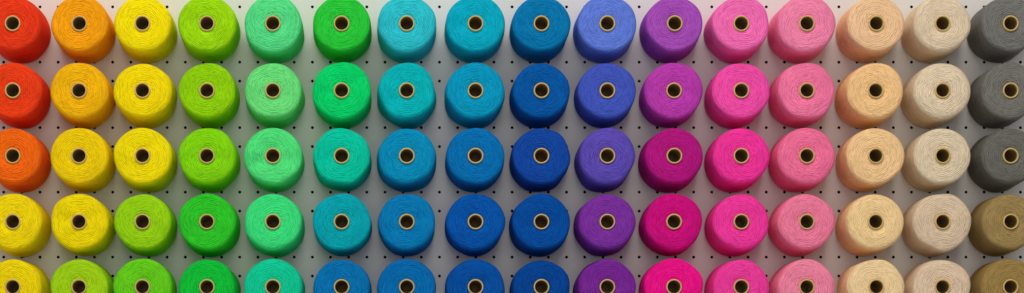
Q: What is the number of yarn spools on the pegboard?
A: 80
